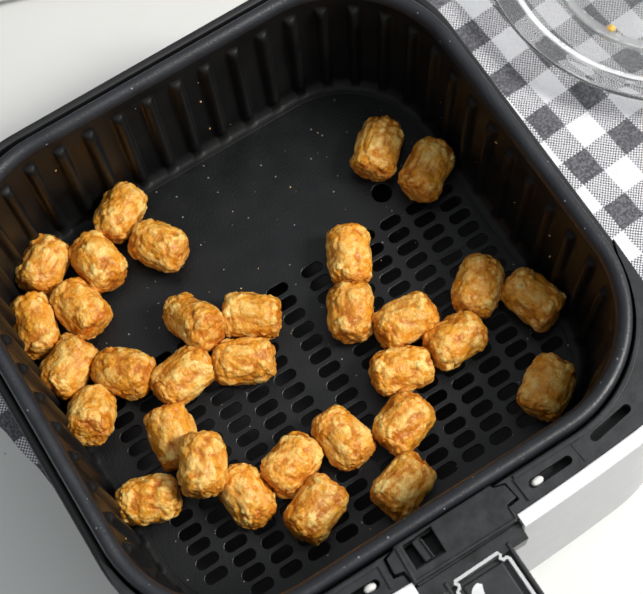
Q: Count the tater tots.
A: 32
